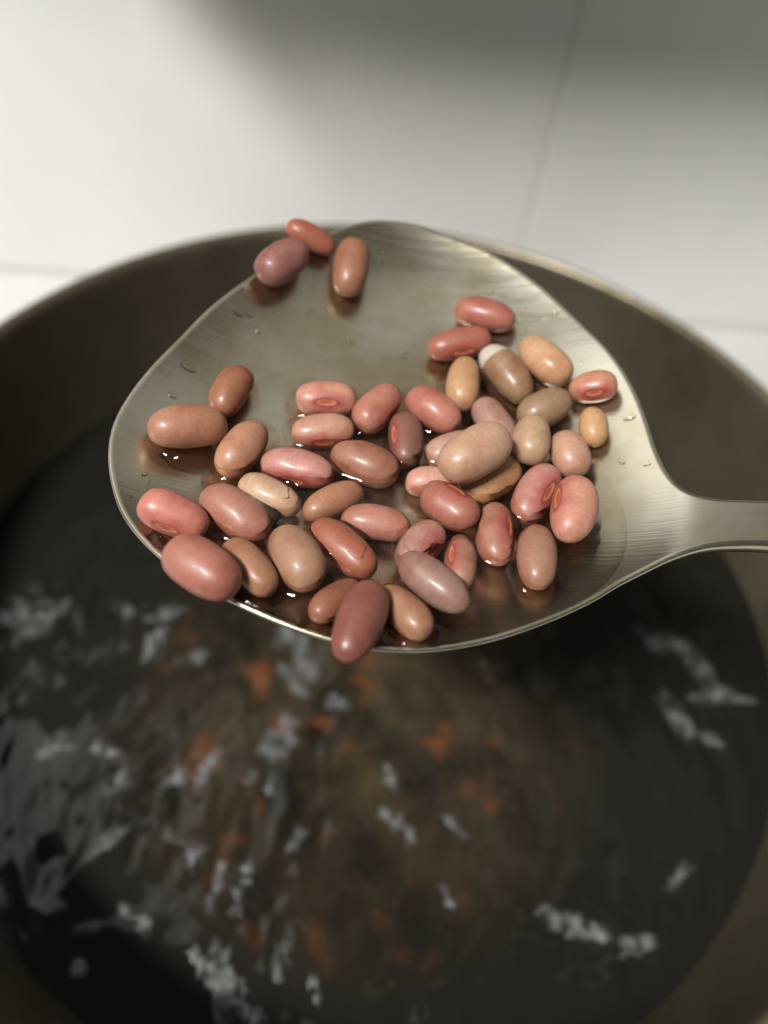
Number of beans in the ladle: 48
